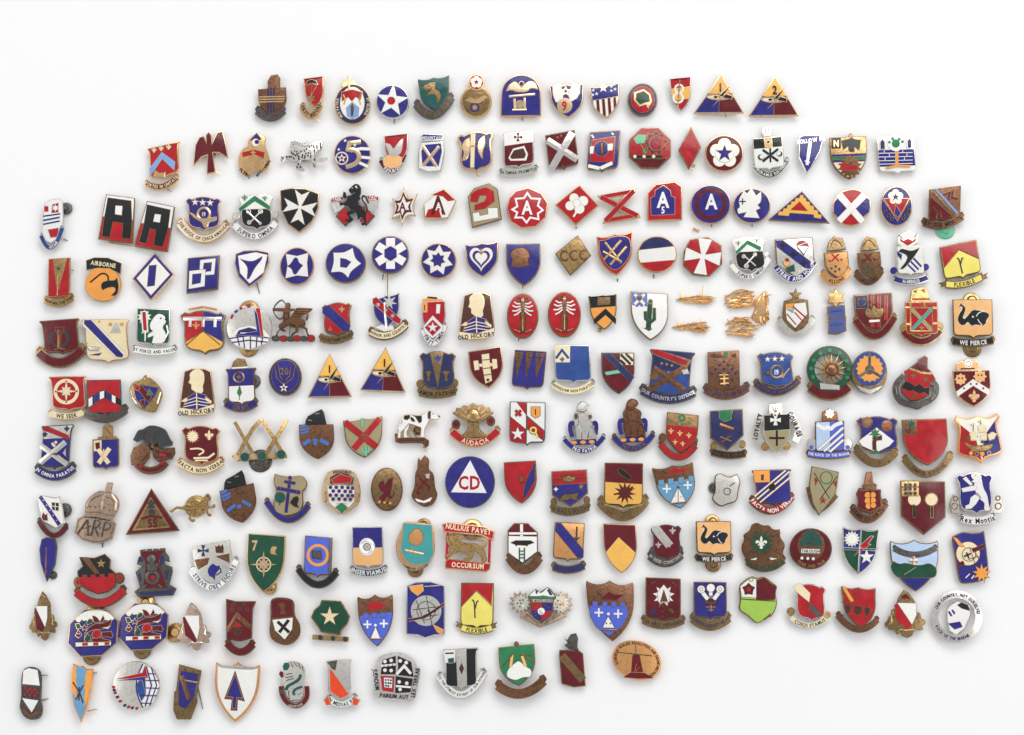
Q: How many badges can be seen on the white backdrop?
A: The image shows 200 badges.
